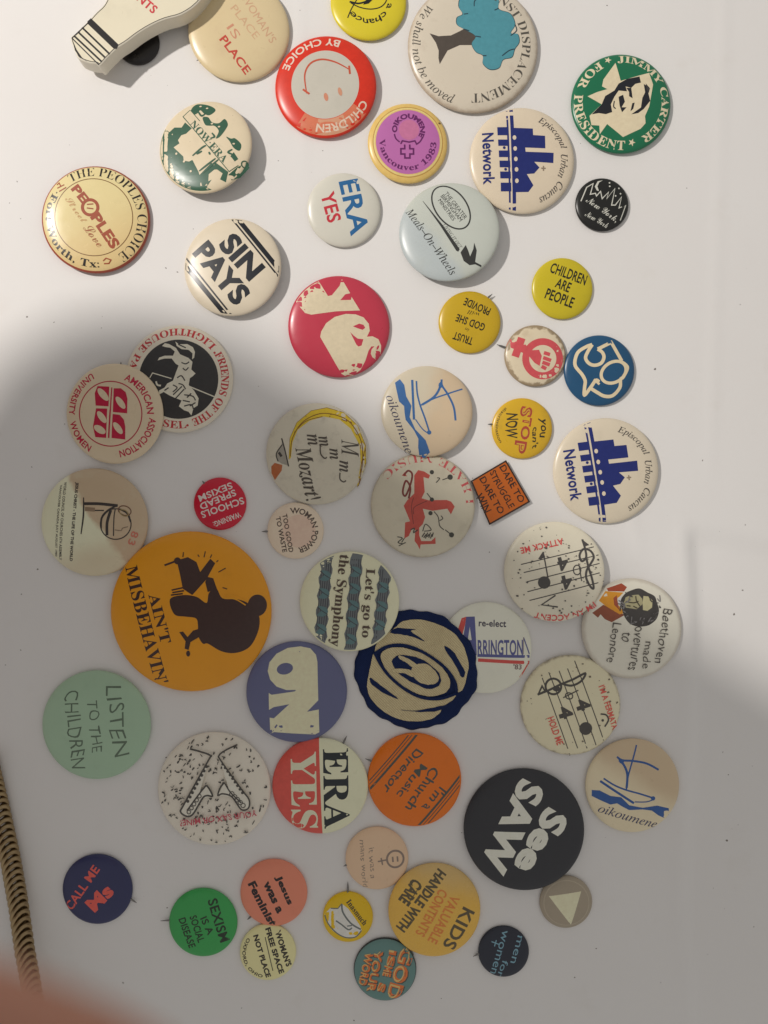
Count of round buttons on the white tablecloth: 52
